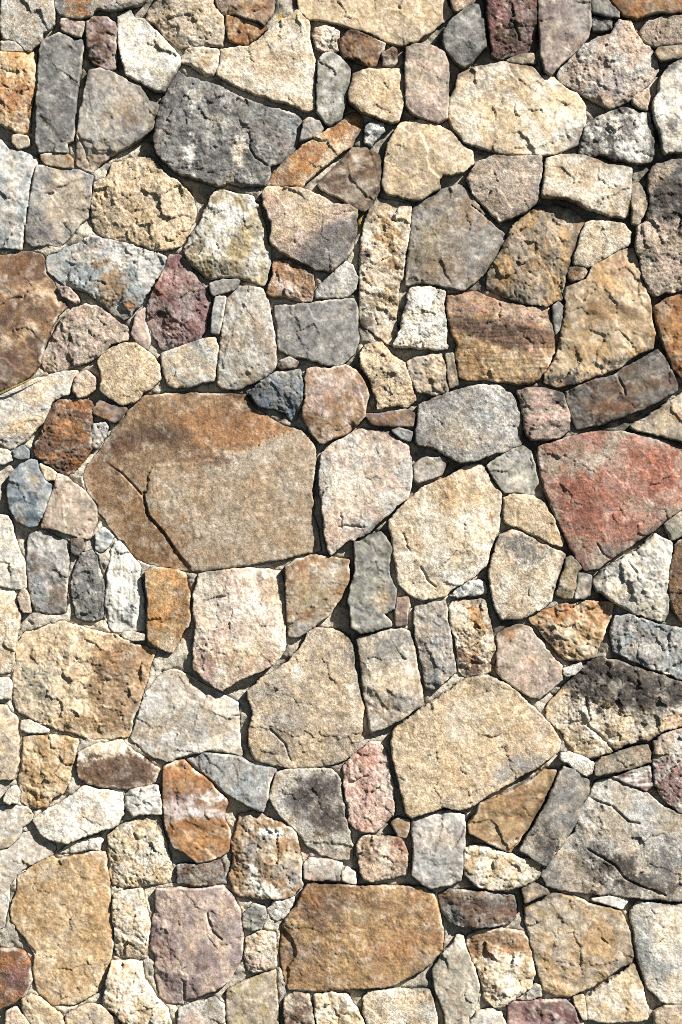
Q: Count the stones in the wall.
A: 200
